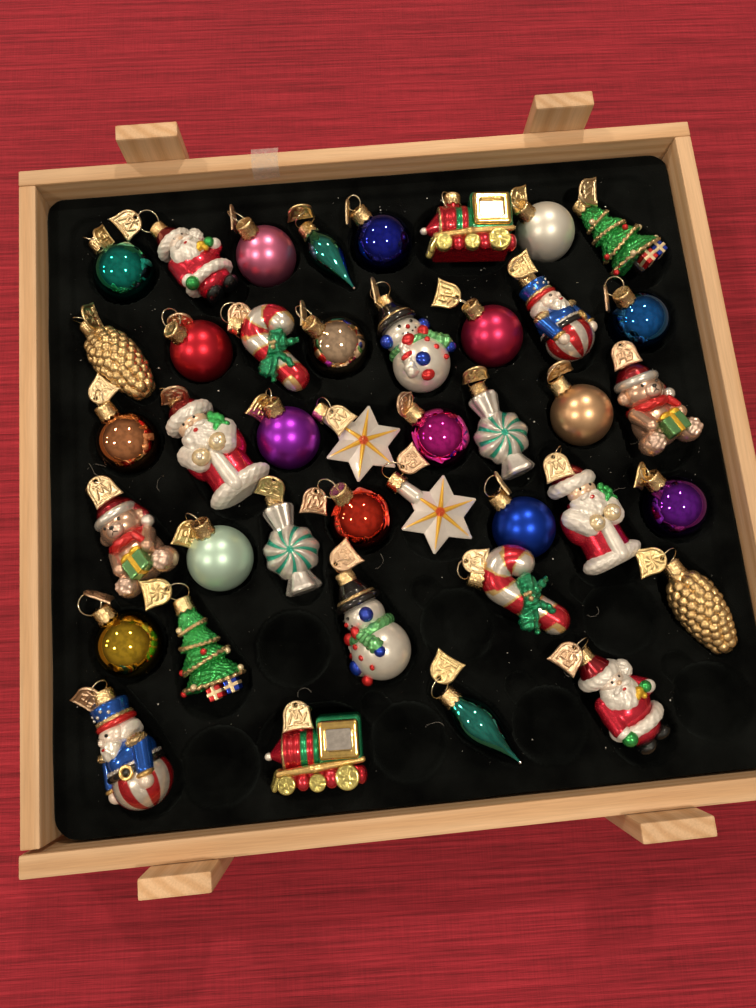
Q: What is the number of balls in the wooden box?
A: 17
